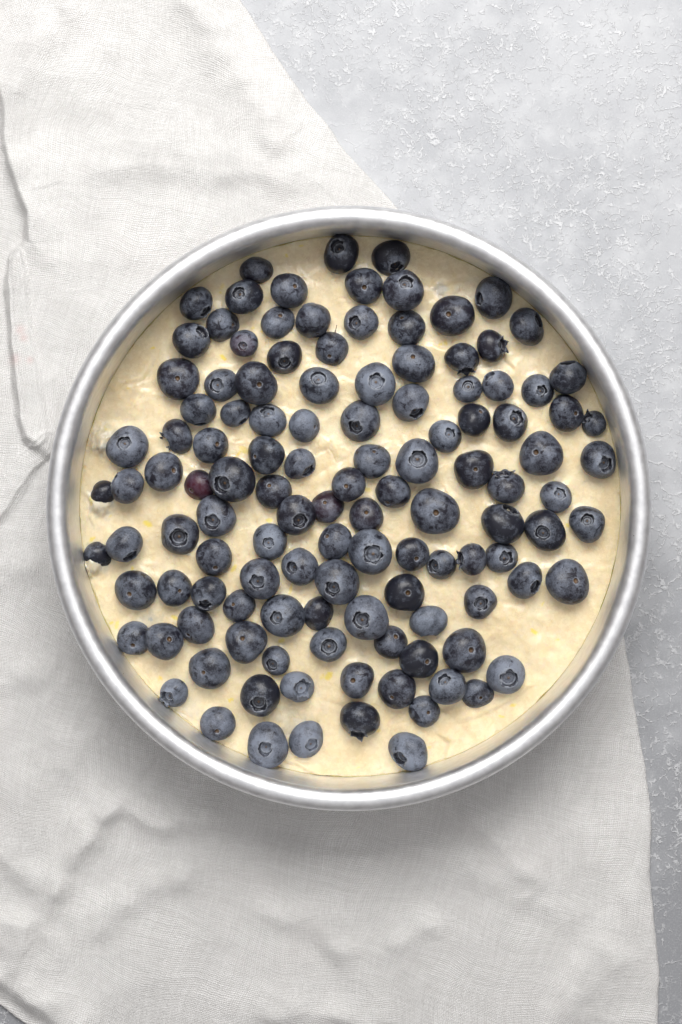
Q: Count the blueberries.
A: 121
